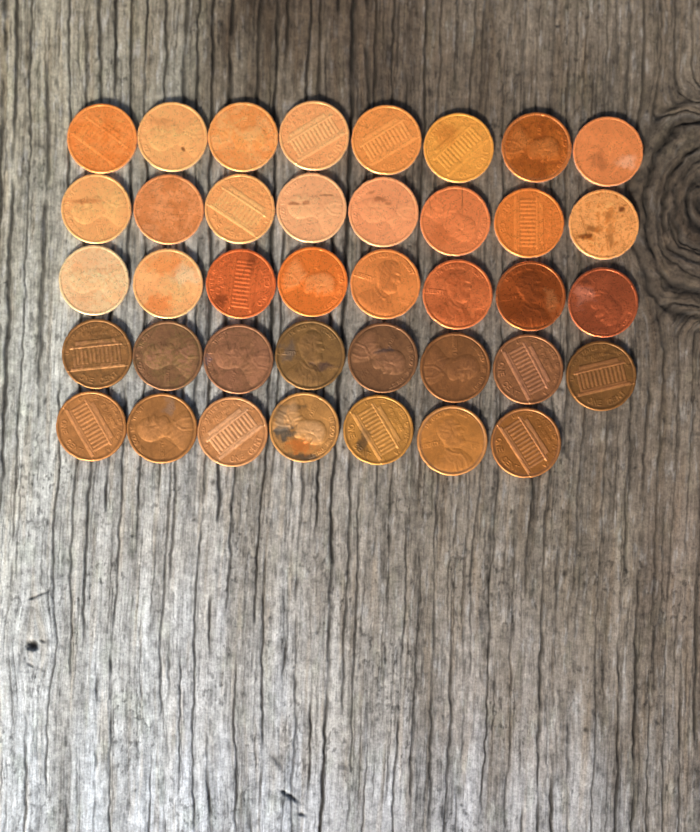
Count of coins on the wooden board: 39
